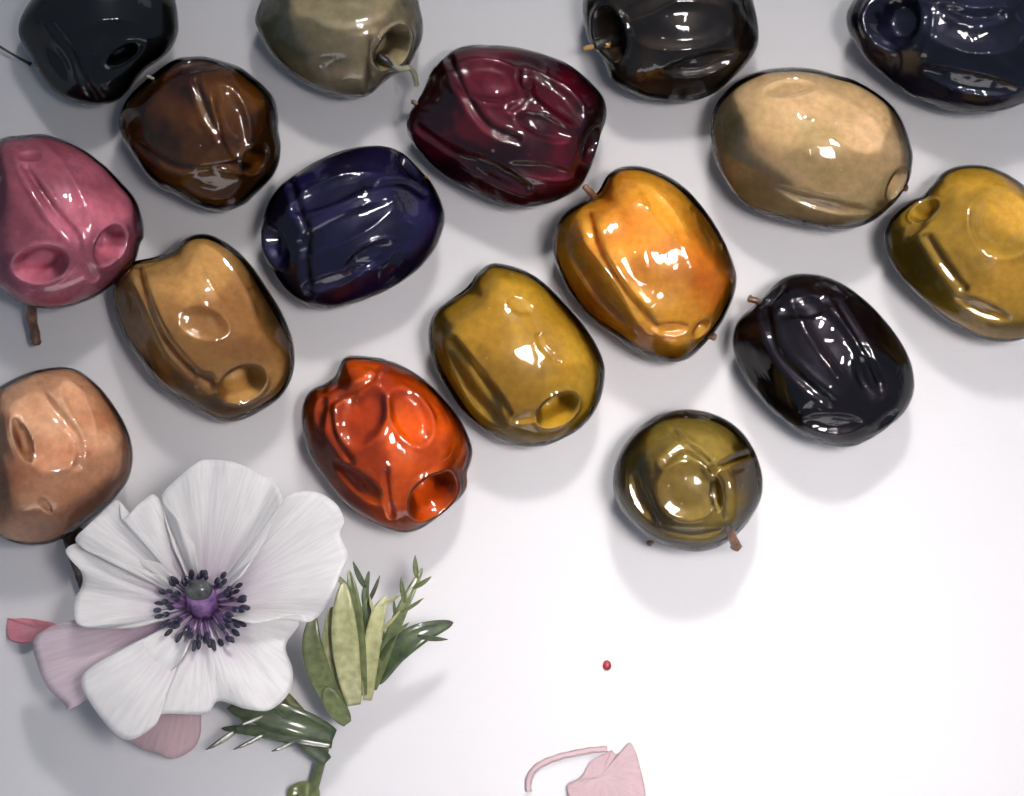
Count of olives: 17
